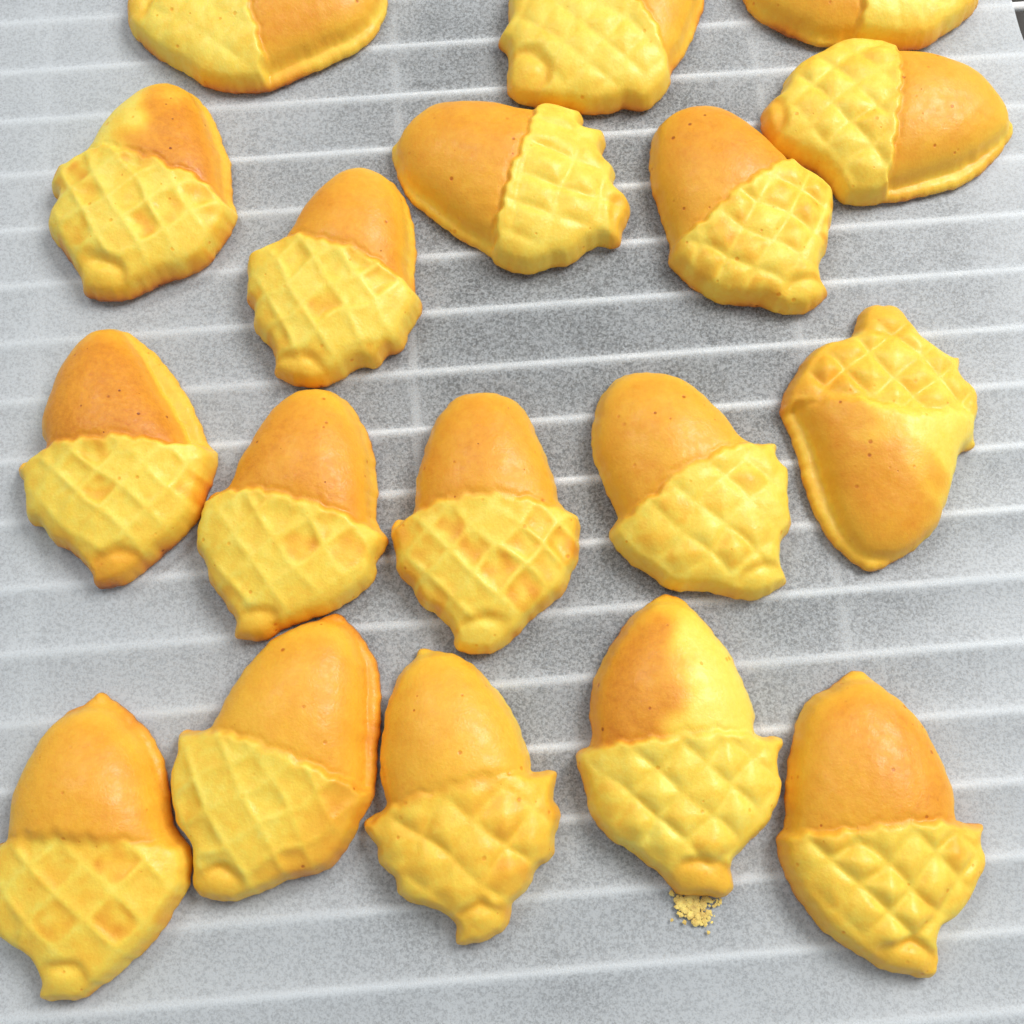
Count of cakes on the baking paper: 18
